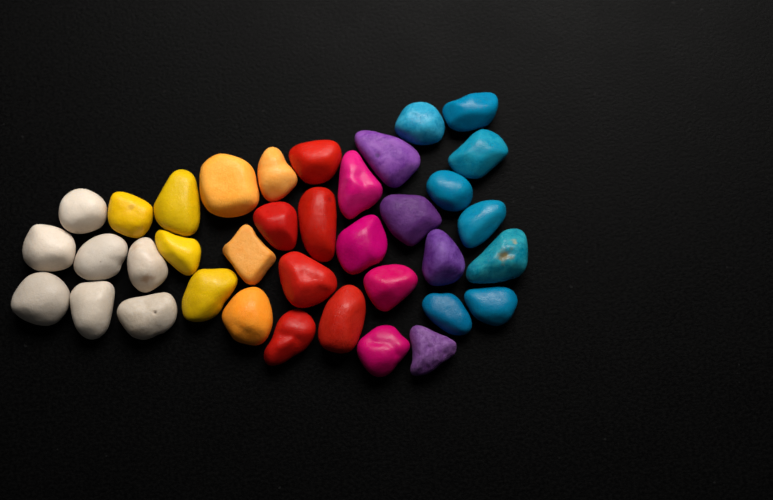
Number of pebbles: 37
